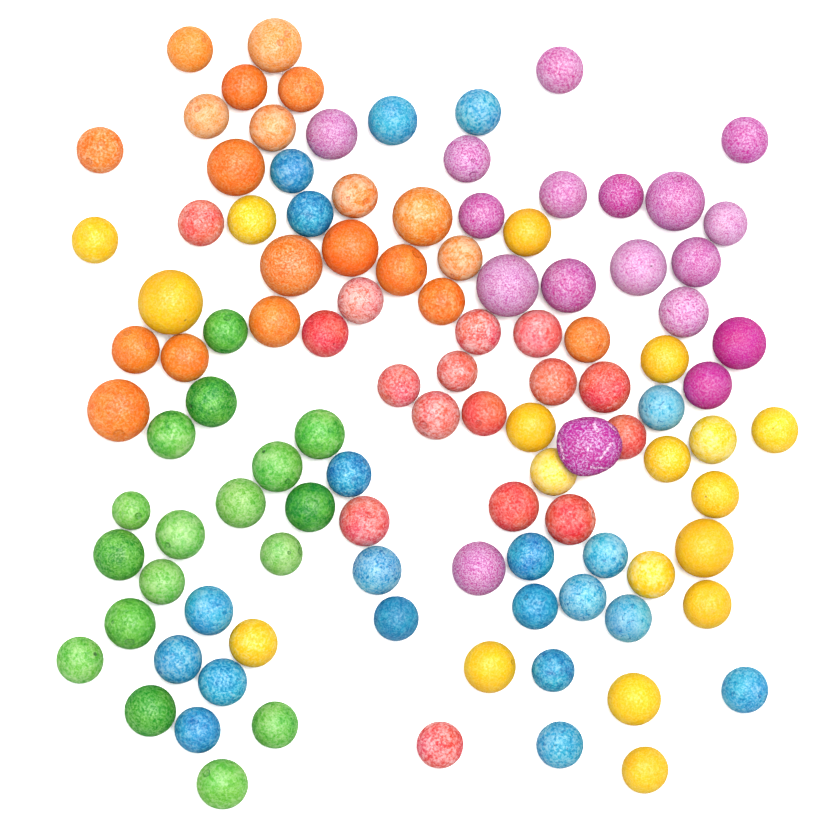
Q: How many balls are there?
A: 109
